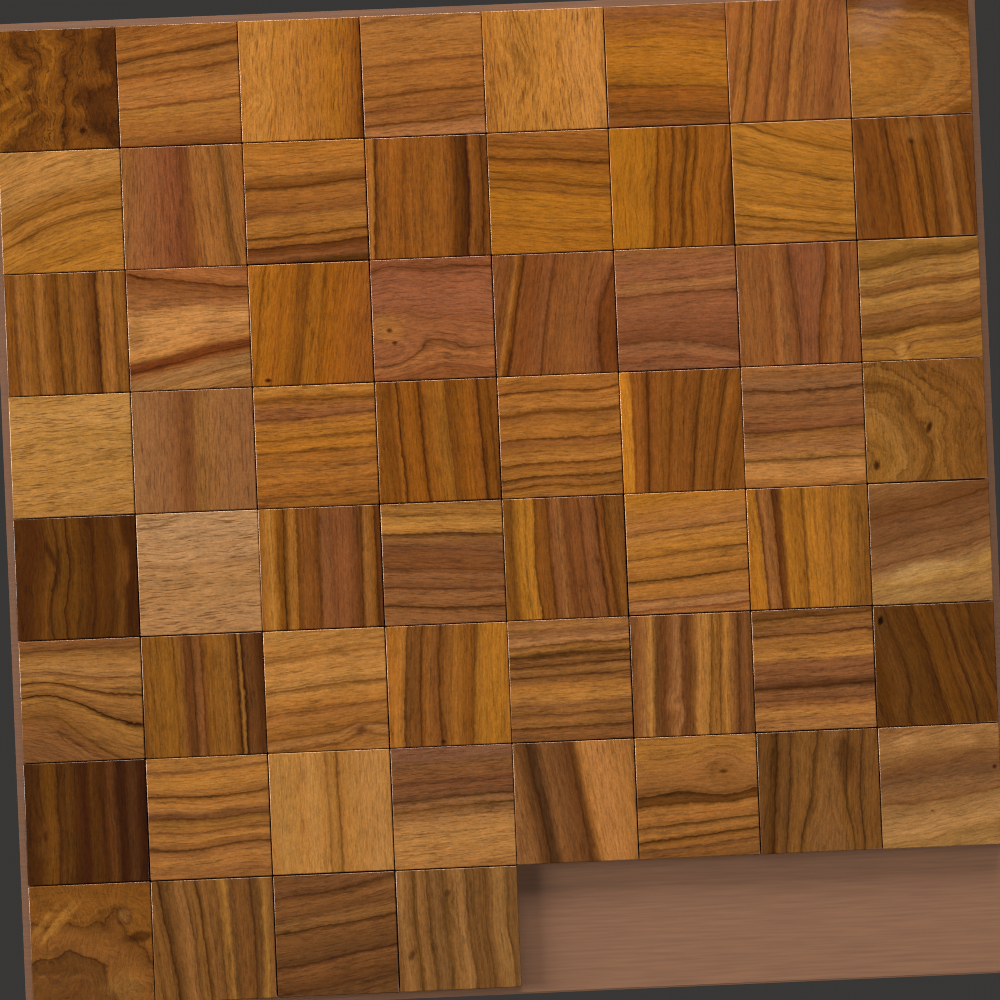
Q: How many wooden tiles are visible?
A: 60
